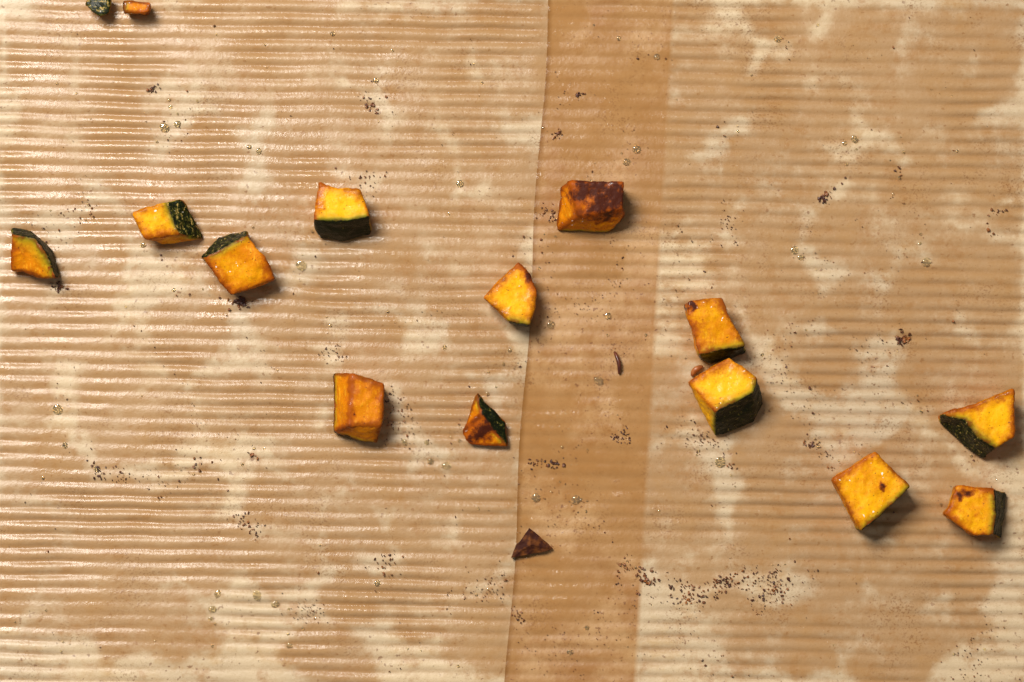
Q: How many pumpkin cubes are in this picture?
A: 15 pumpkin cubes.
